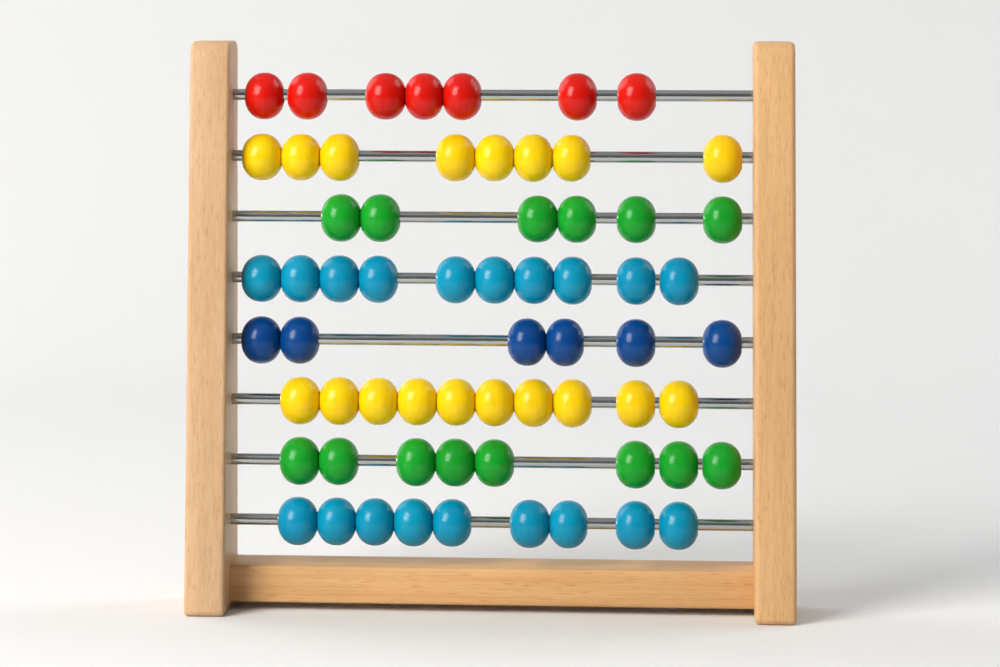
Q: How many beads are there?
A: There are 64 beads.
